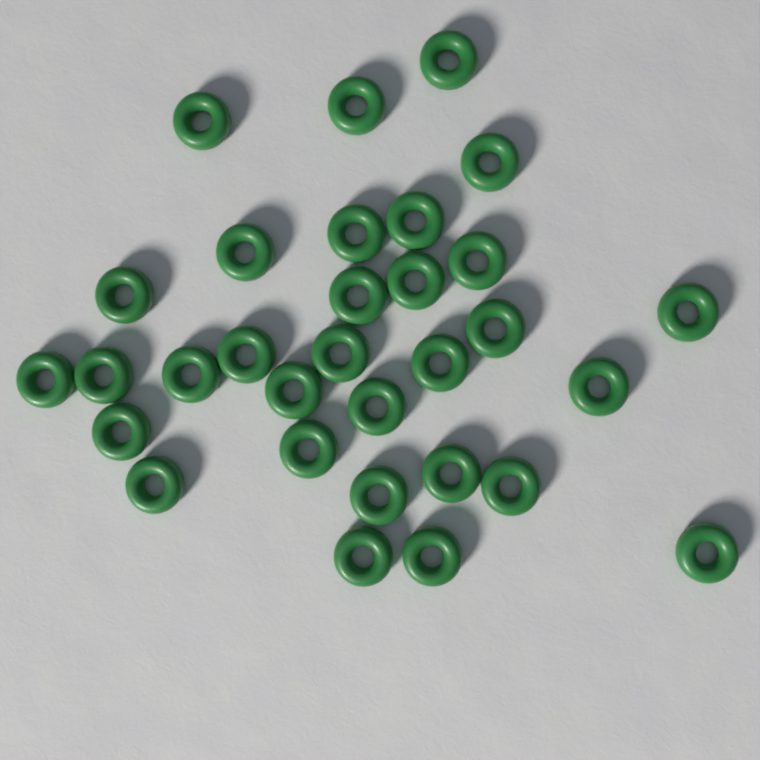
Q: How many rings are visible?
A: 31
